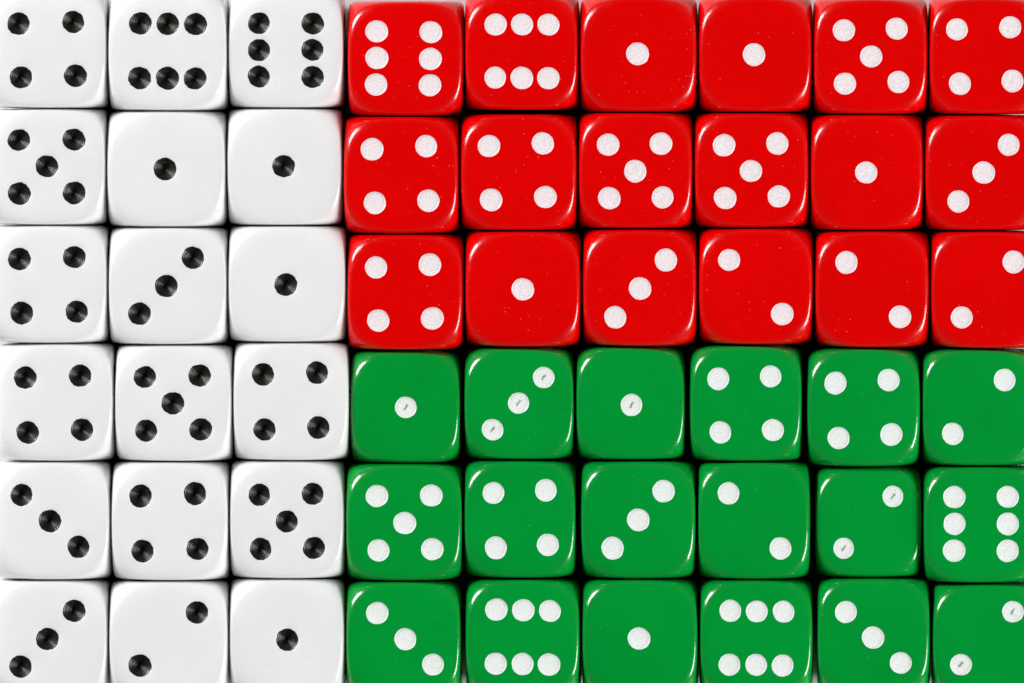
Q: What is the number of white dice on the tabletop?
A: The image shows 18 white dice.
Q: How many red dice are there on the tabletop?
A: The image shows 18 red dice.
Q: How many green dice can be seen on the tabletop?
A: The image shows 18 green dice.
